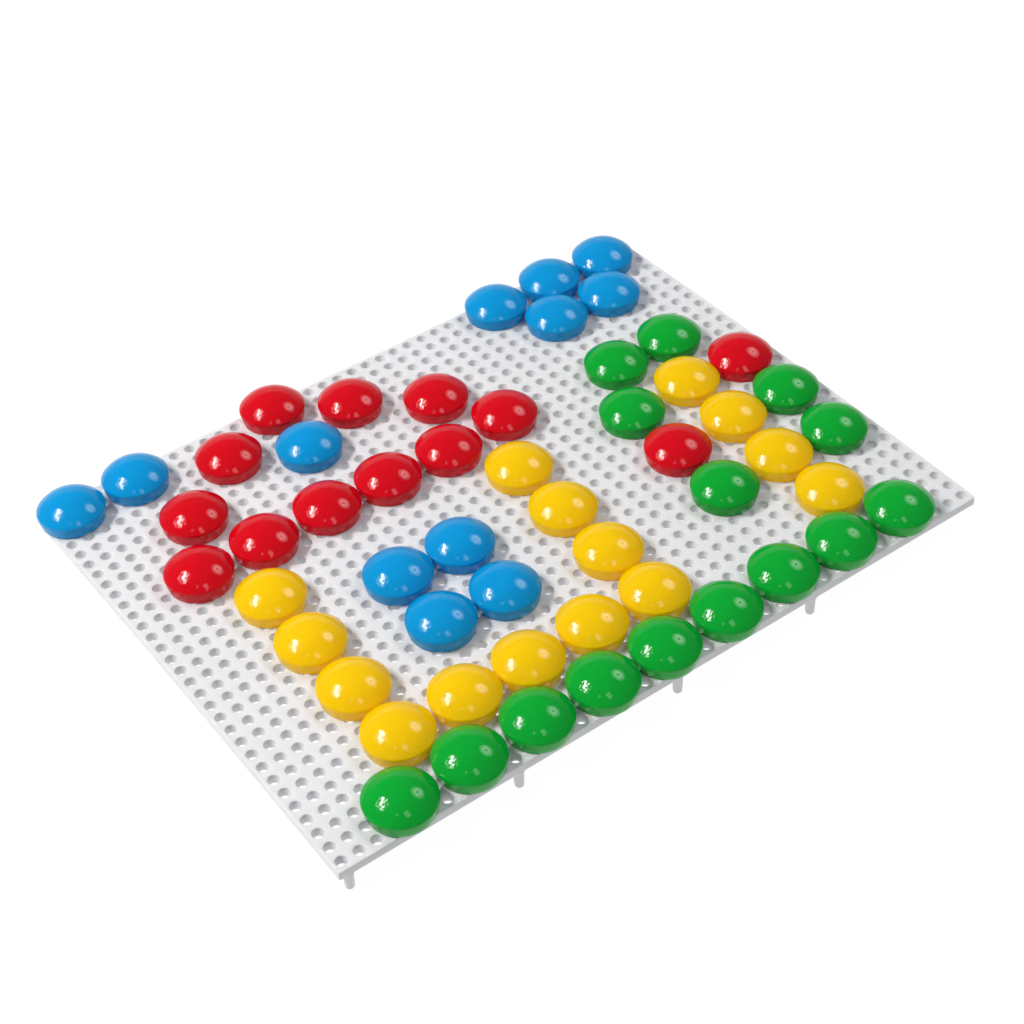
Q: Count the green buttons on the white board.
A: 15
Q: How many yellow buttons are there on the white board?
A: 15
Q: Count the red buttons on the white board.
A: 13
